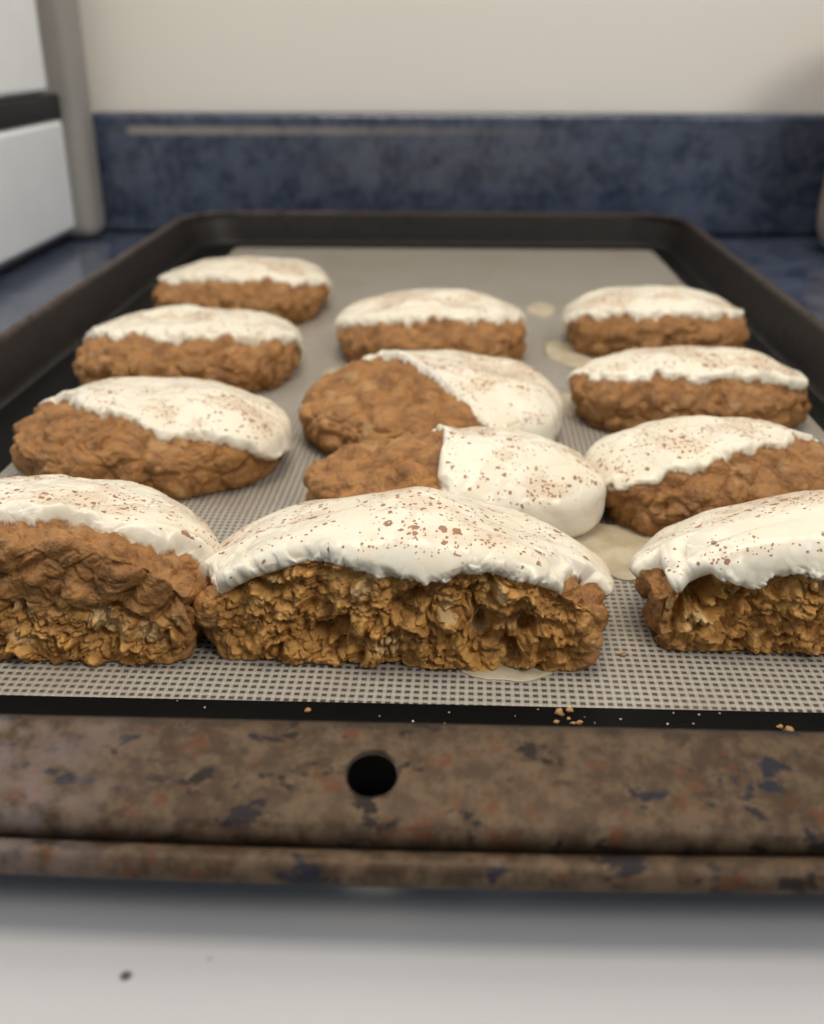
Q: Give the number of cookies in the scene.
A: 12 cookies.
